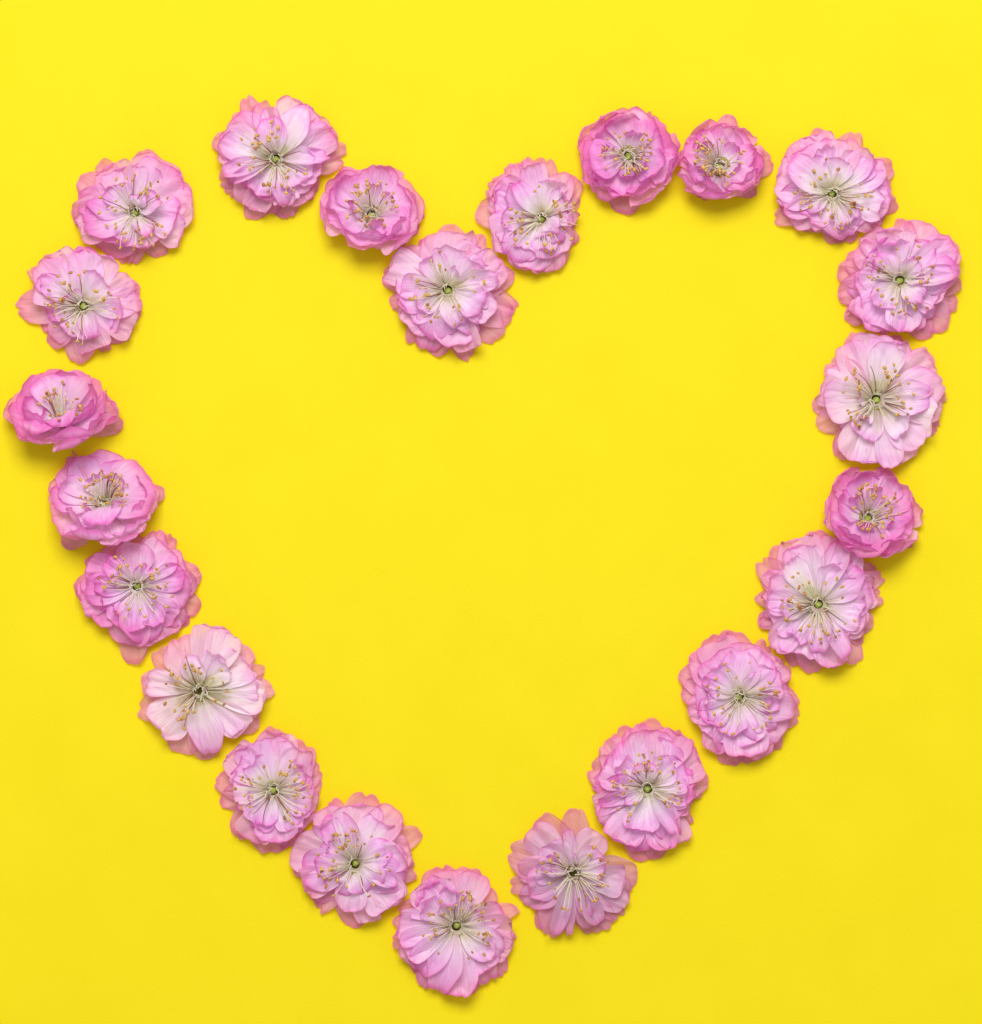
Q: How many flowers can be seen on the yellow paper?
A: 23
